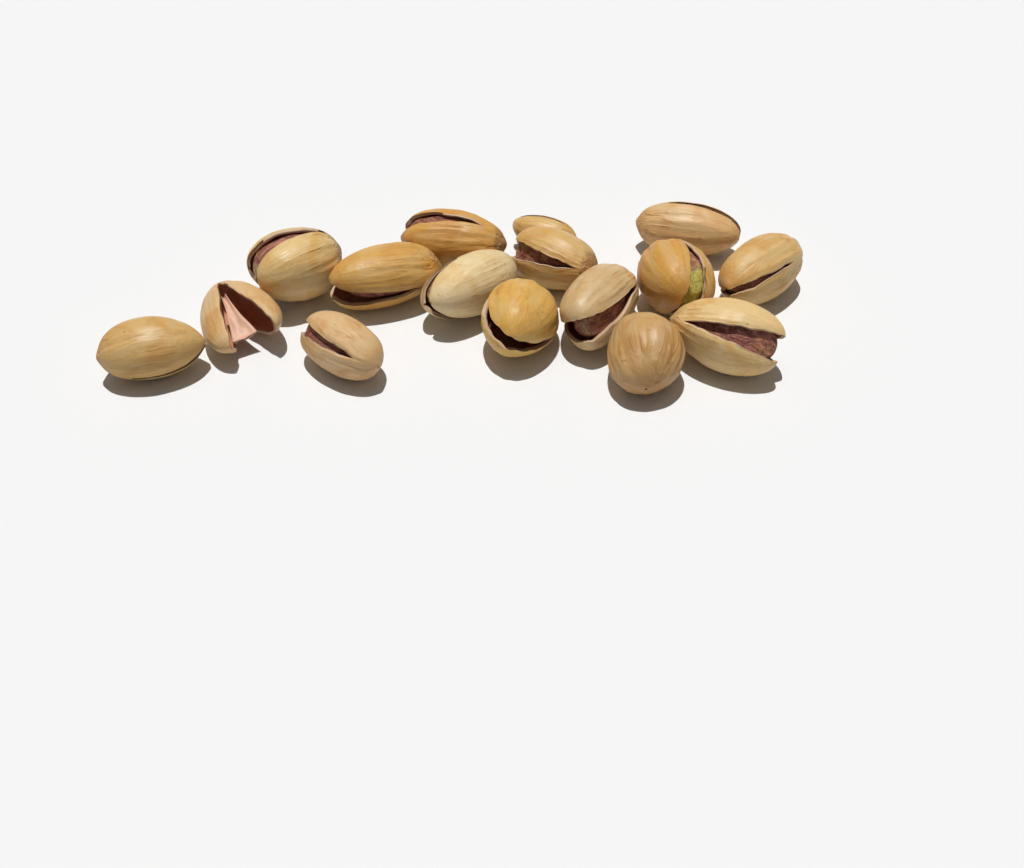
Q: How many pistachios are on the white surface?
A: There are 16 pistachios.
